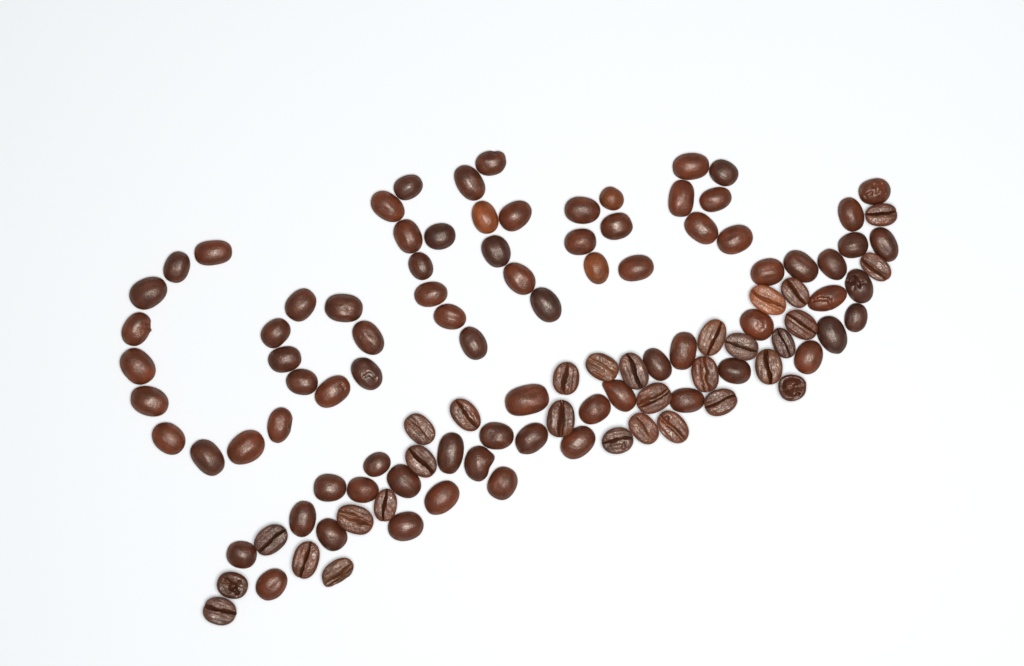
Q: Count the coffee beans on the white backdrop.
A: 111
